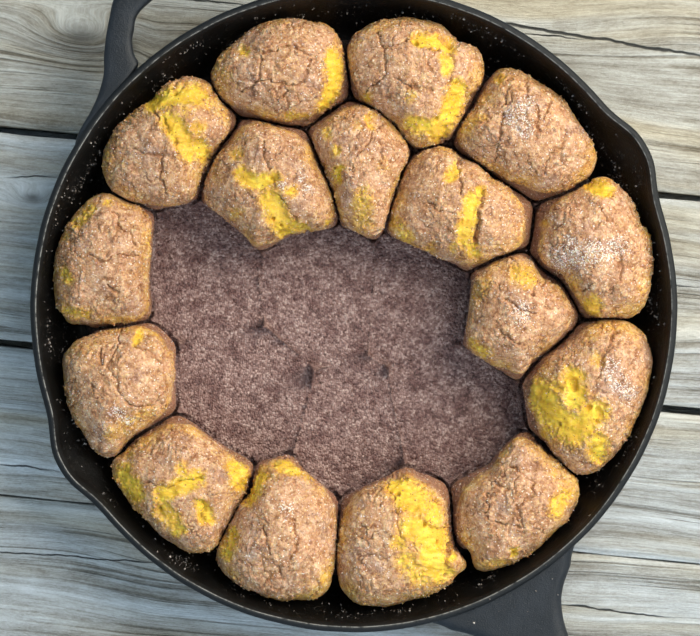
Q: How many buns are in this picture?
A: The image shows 16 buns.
